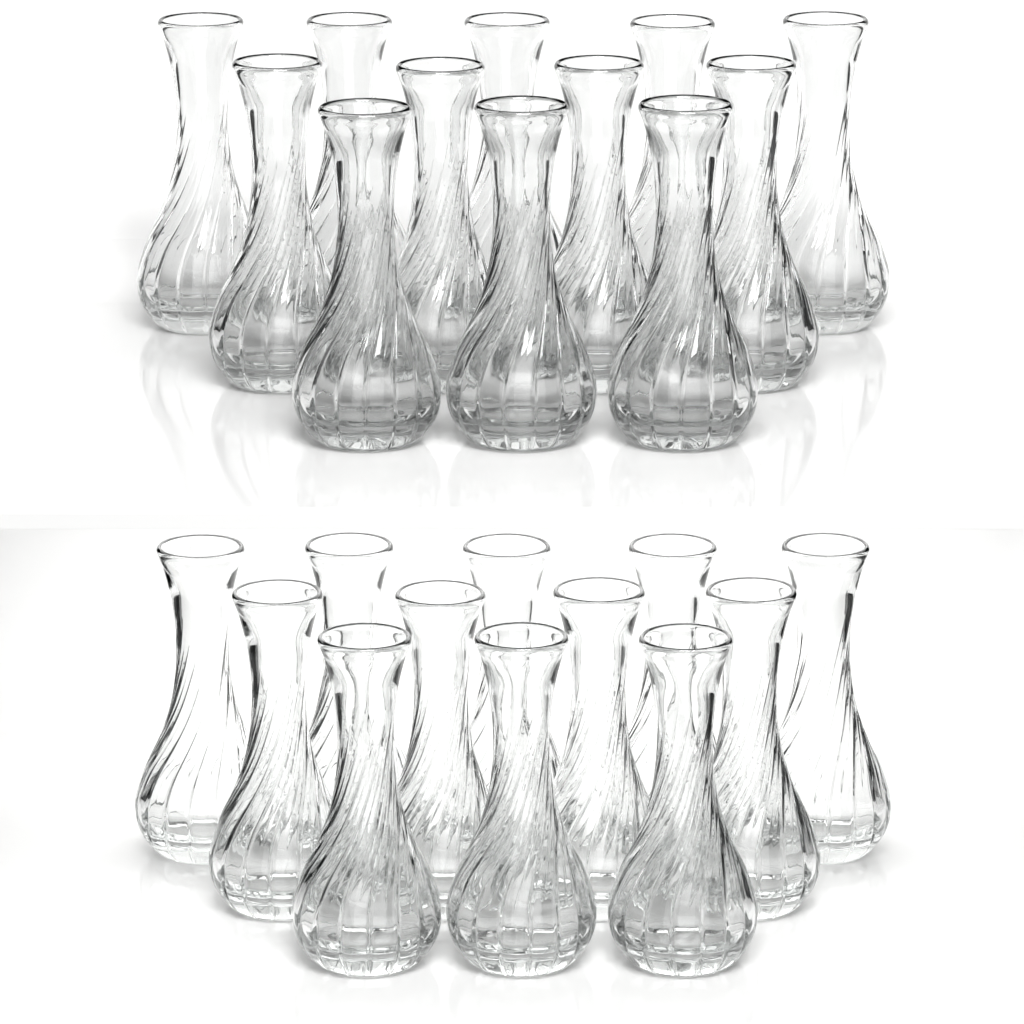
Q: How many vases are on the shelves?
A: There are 24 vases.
